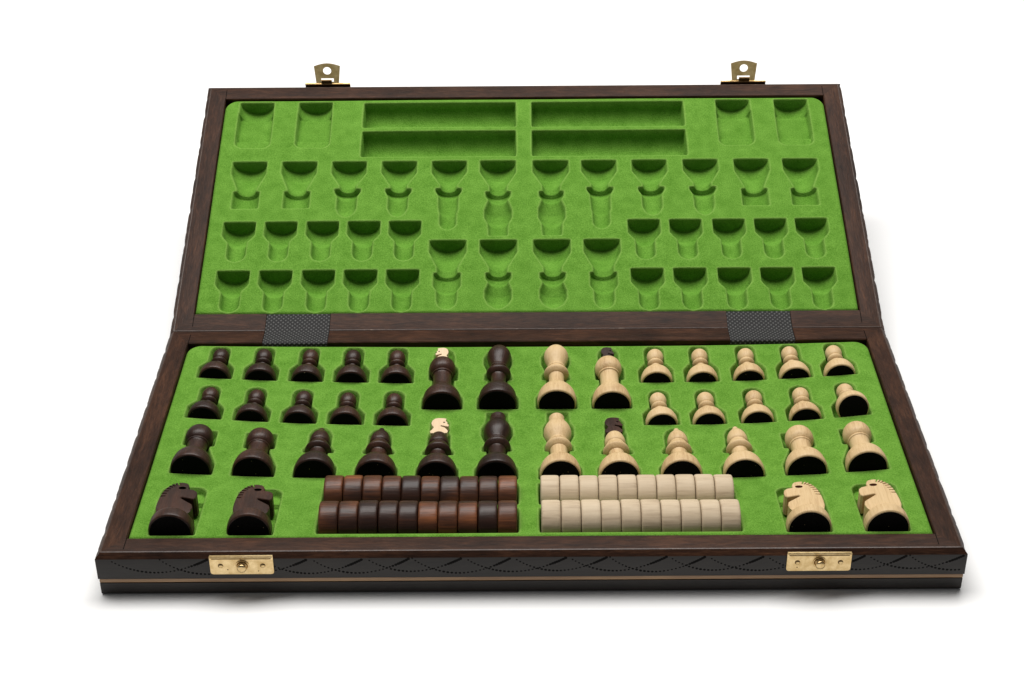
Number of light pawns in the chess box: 10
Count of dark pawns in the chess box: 10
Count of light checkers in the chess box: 20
